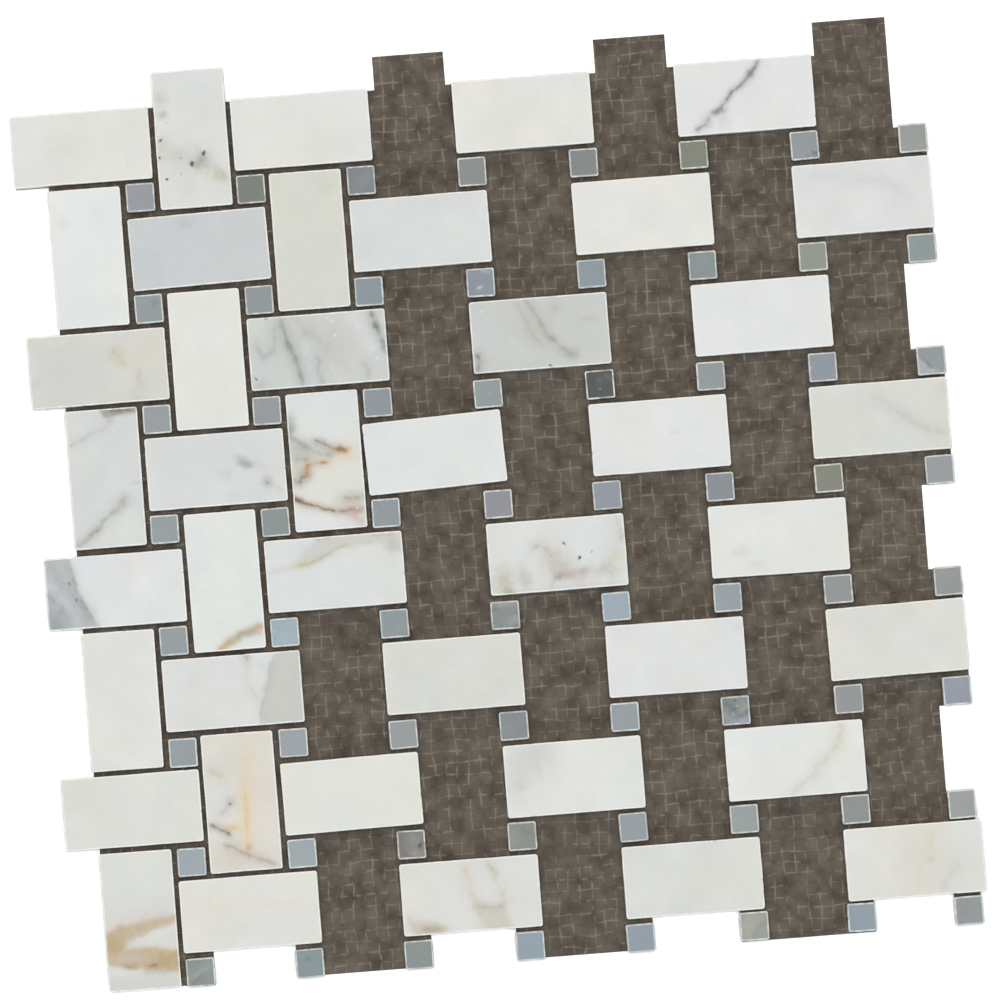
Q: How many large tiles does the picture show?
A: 42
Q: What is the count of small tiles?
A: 64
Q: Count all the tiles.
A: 106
